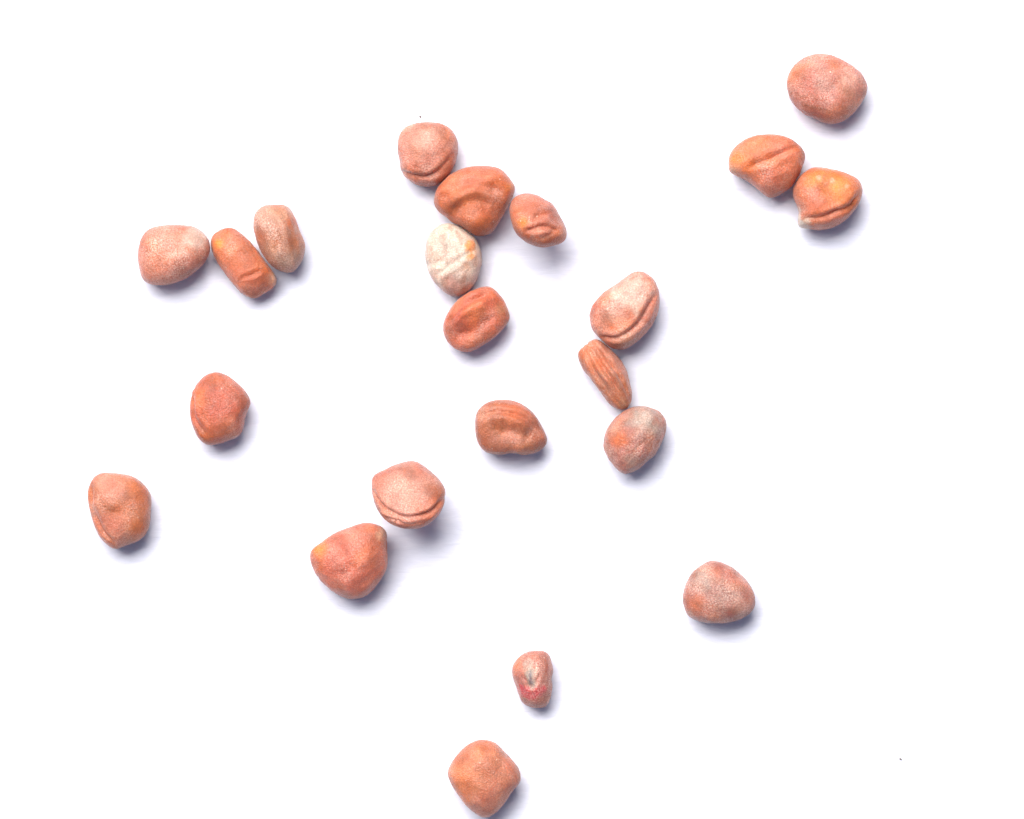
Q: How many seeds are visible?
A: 22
